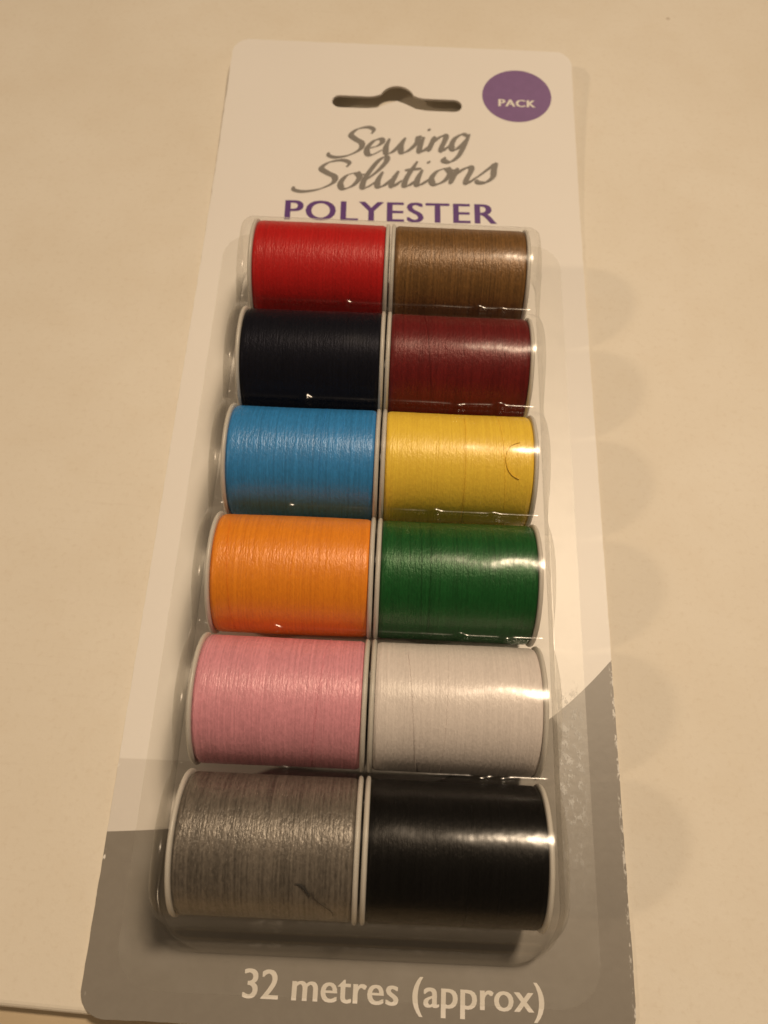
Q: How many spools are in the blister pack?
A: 12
